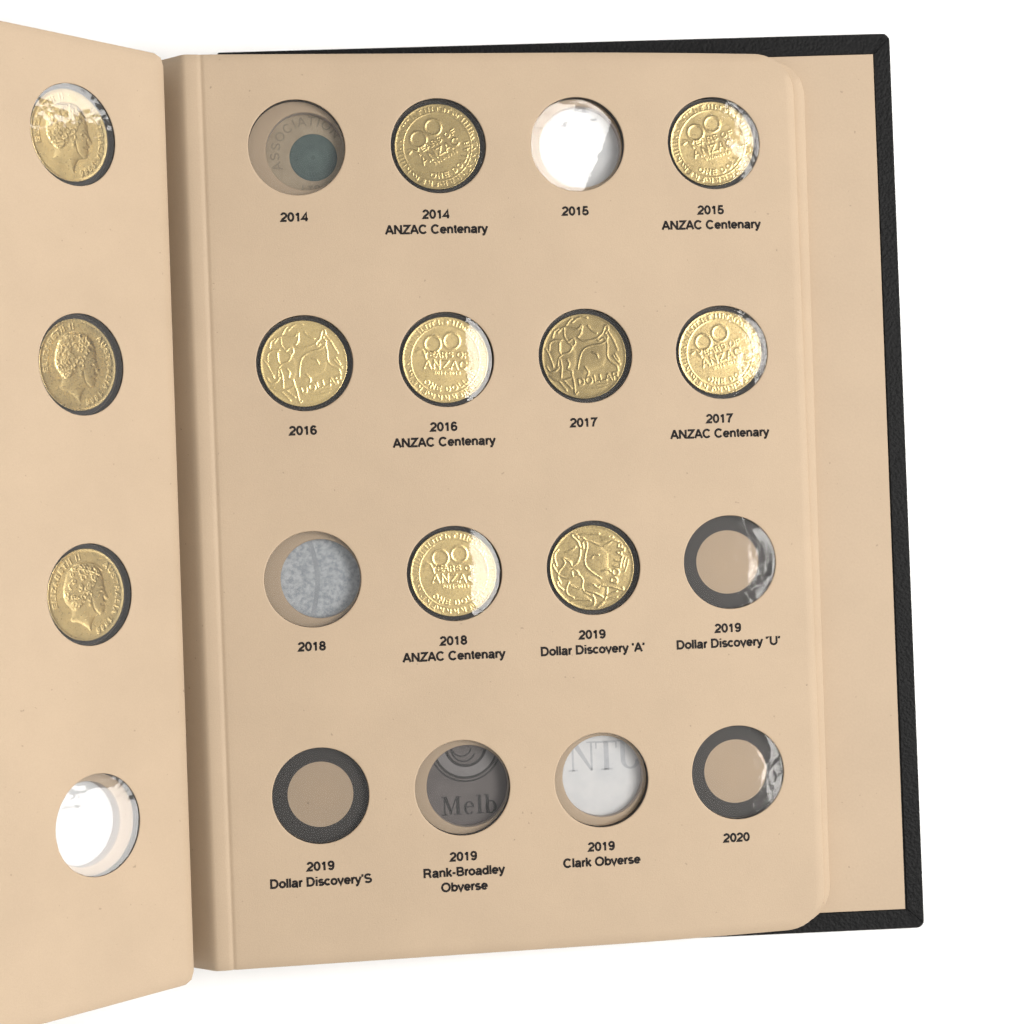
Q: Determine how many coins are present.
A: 11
